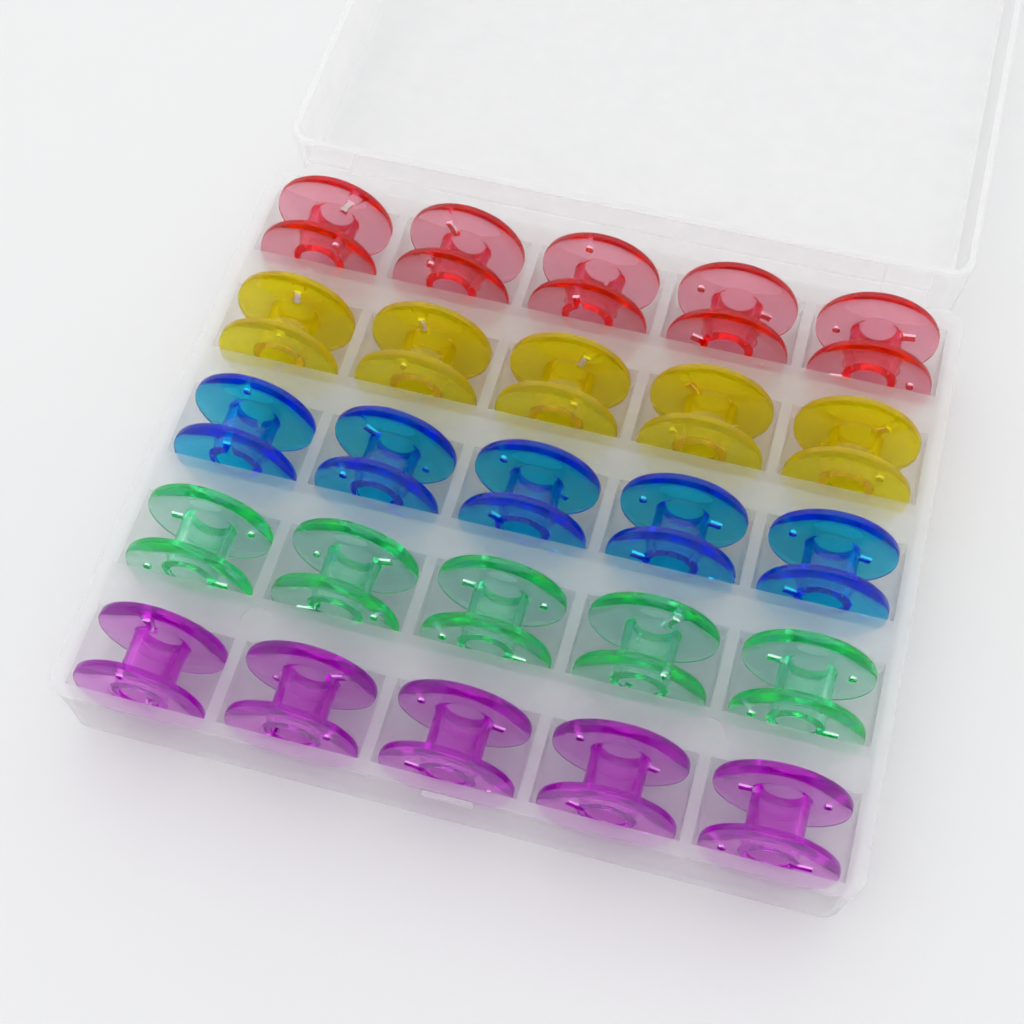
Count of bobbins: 25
